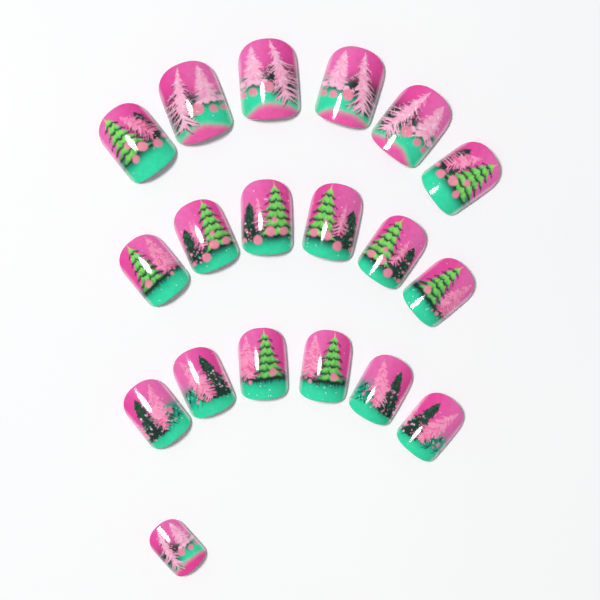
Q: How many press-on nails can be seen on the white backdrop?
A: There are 19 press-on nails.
